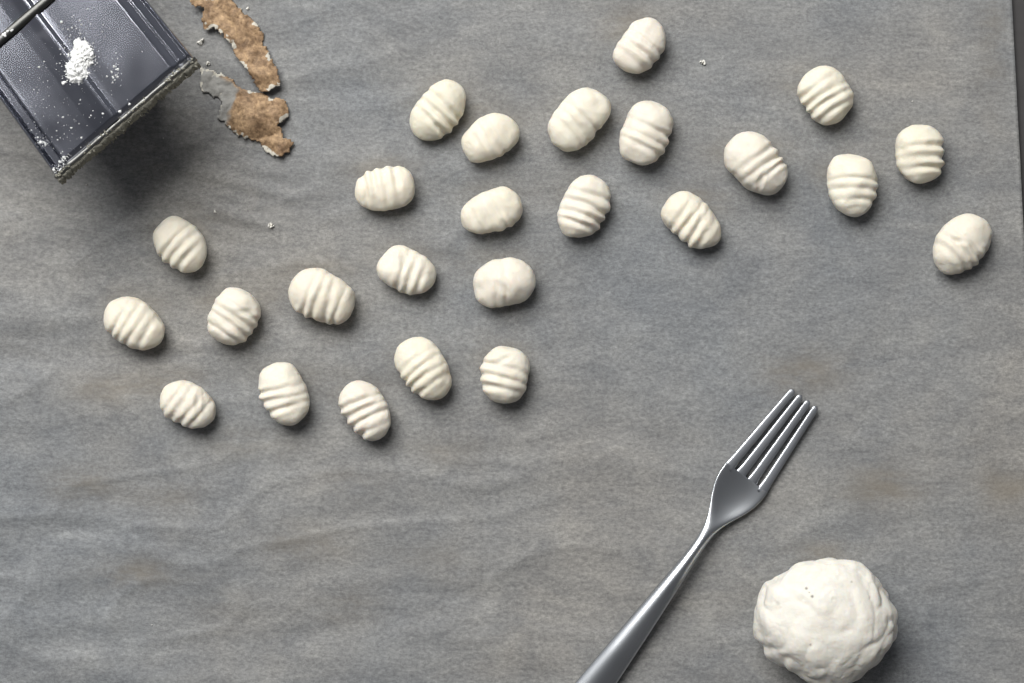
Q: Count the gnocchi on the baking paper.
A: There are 25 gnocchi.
